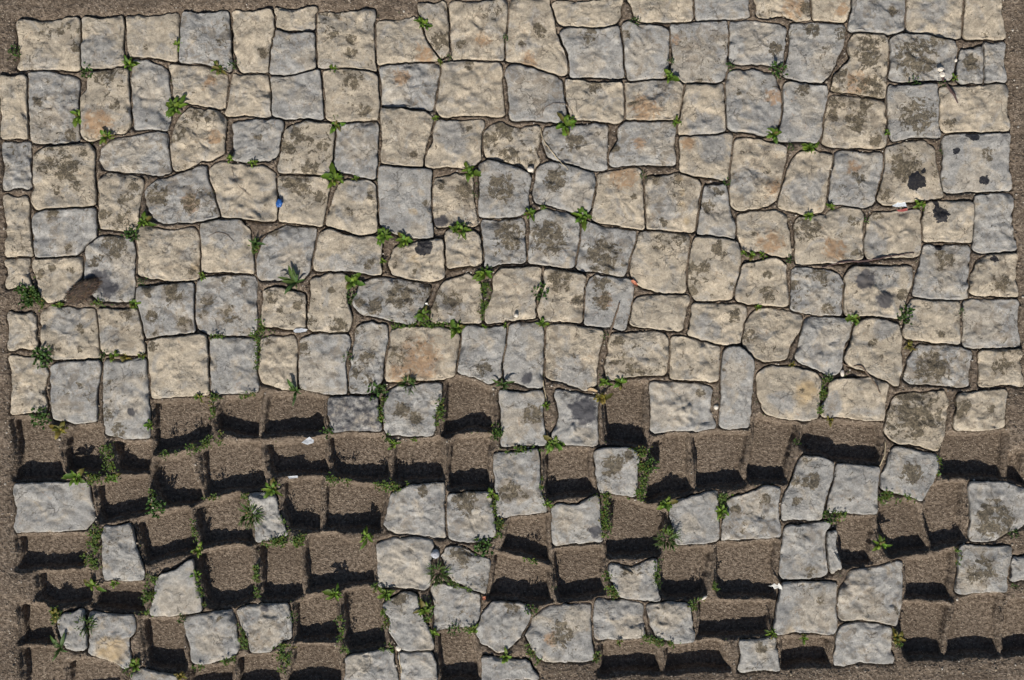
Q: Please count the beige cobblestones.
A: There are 87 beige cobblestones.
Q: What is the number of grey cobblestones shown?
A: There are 102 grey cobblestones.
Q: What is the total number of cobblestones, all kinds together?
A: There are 189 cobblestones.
